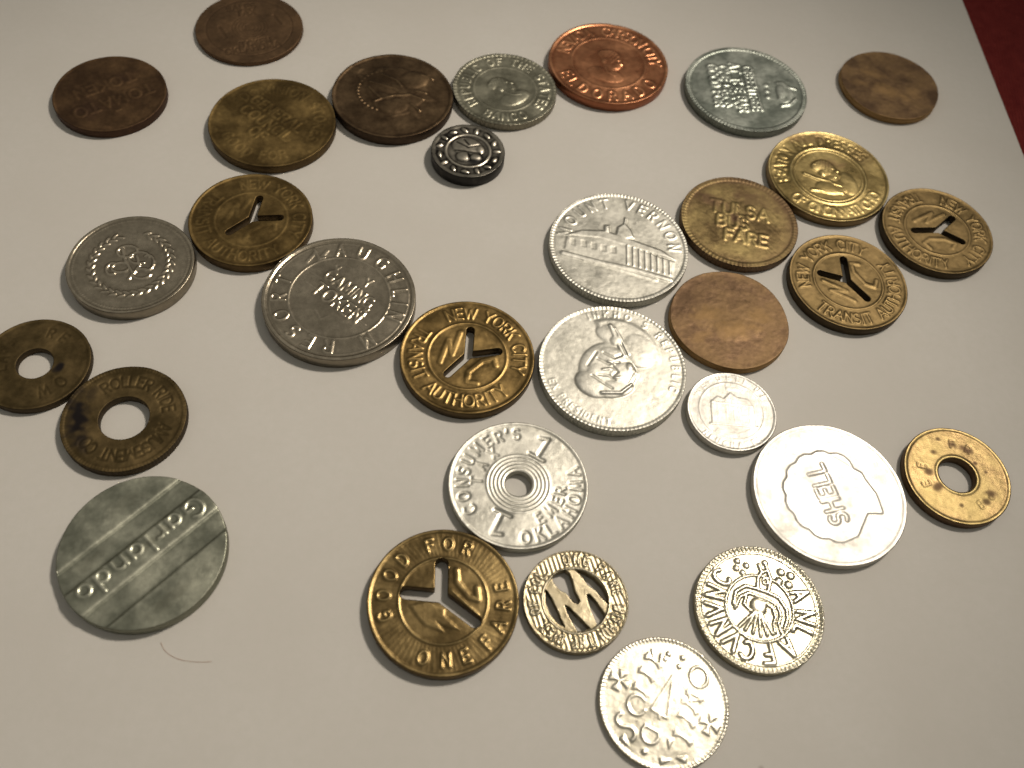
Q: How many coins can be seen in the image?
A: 31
